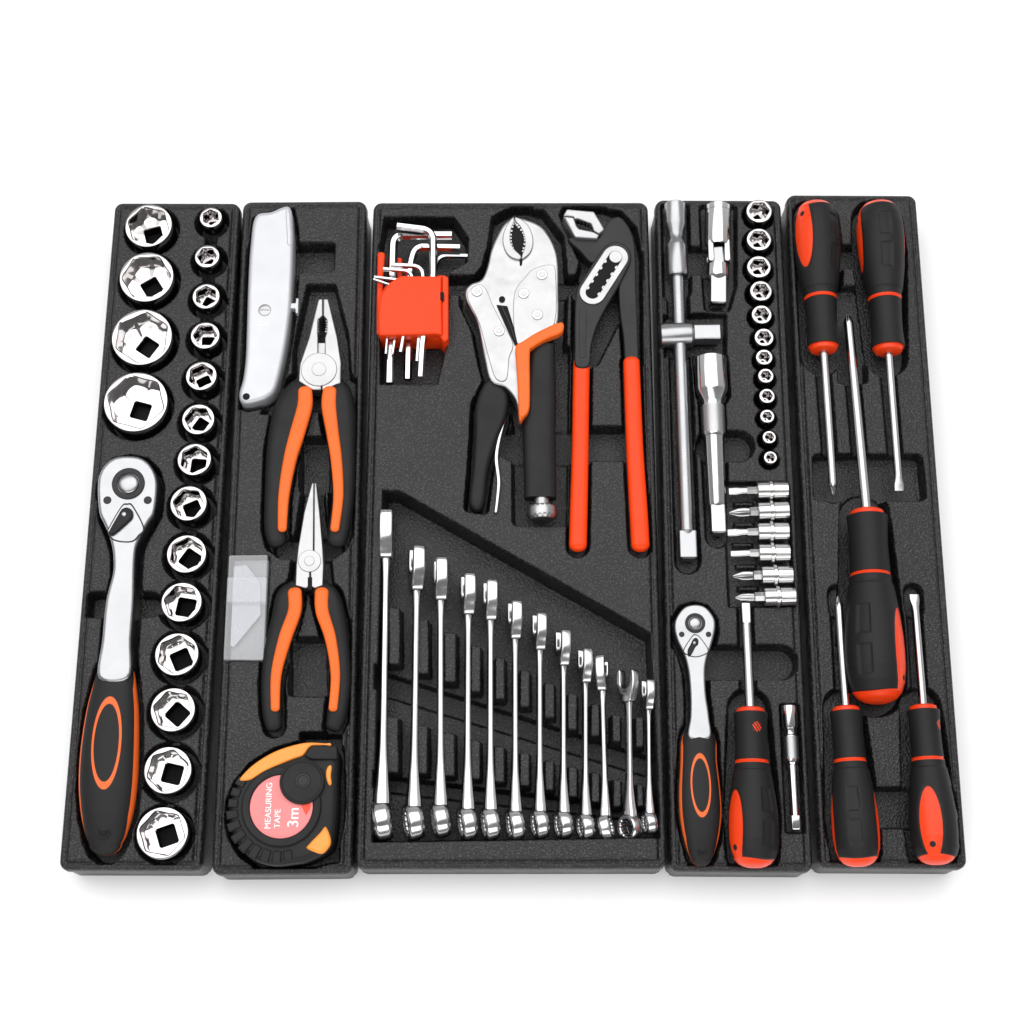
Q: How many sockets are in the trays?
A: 30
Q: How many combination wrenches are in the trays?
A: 12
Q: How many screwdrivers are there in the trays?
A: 6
